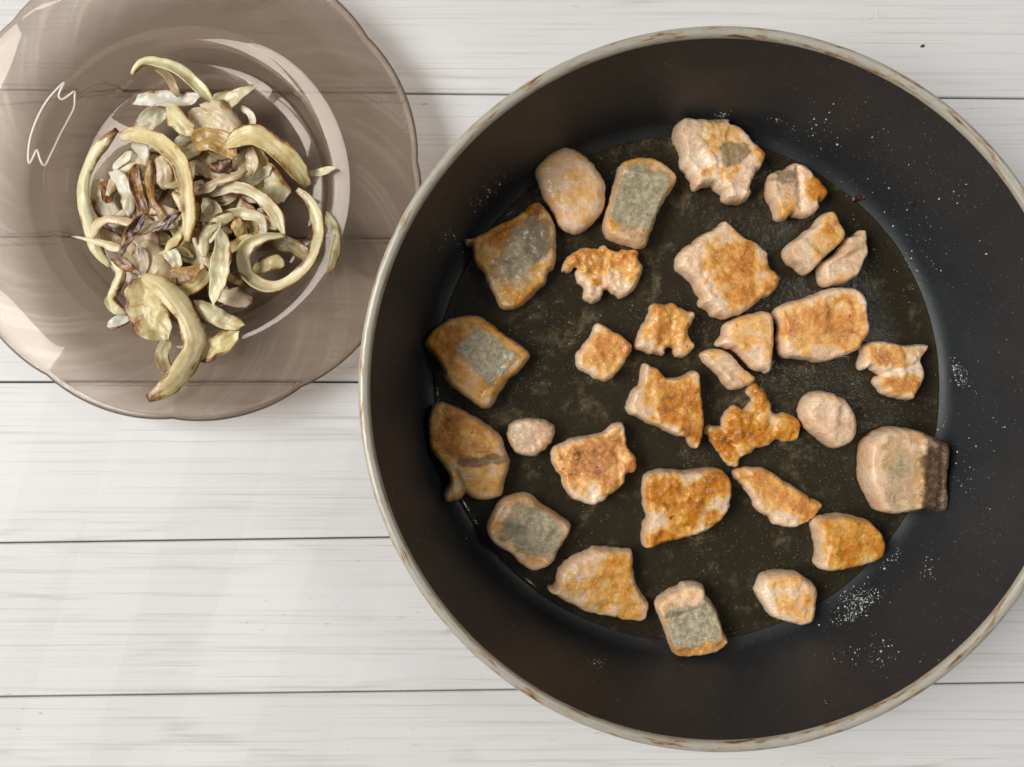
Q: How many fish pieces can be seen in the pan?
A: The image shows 30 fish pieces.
